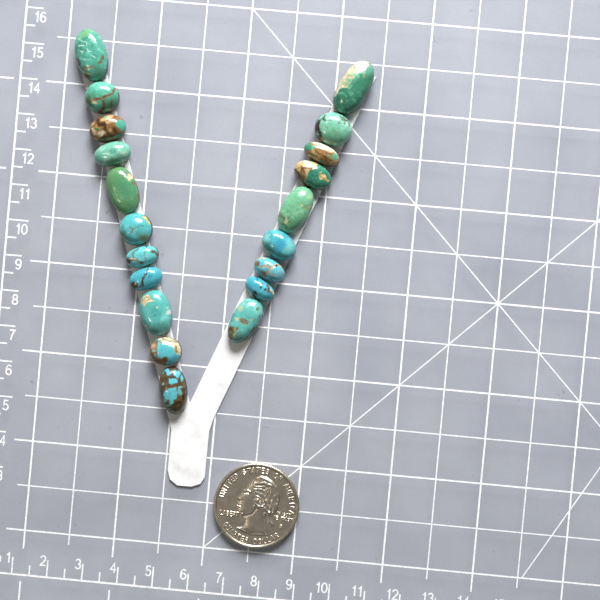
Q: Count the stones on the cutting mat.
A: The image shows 20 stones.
